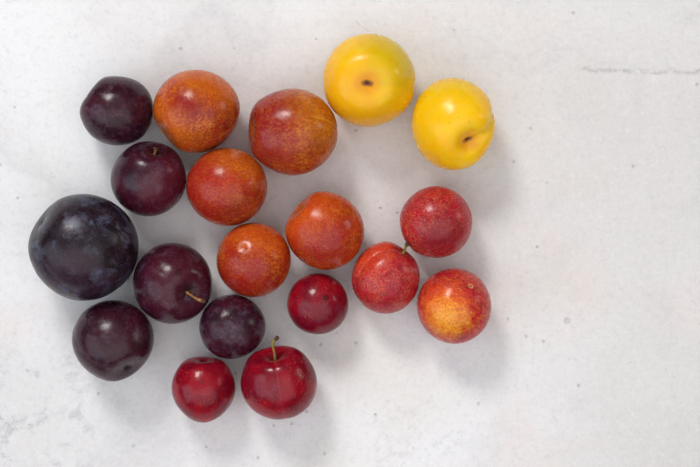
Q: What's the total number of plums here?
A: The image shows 19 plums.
